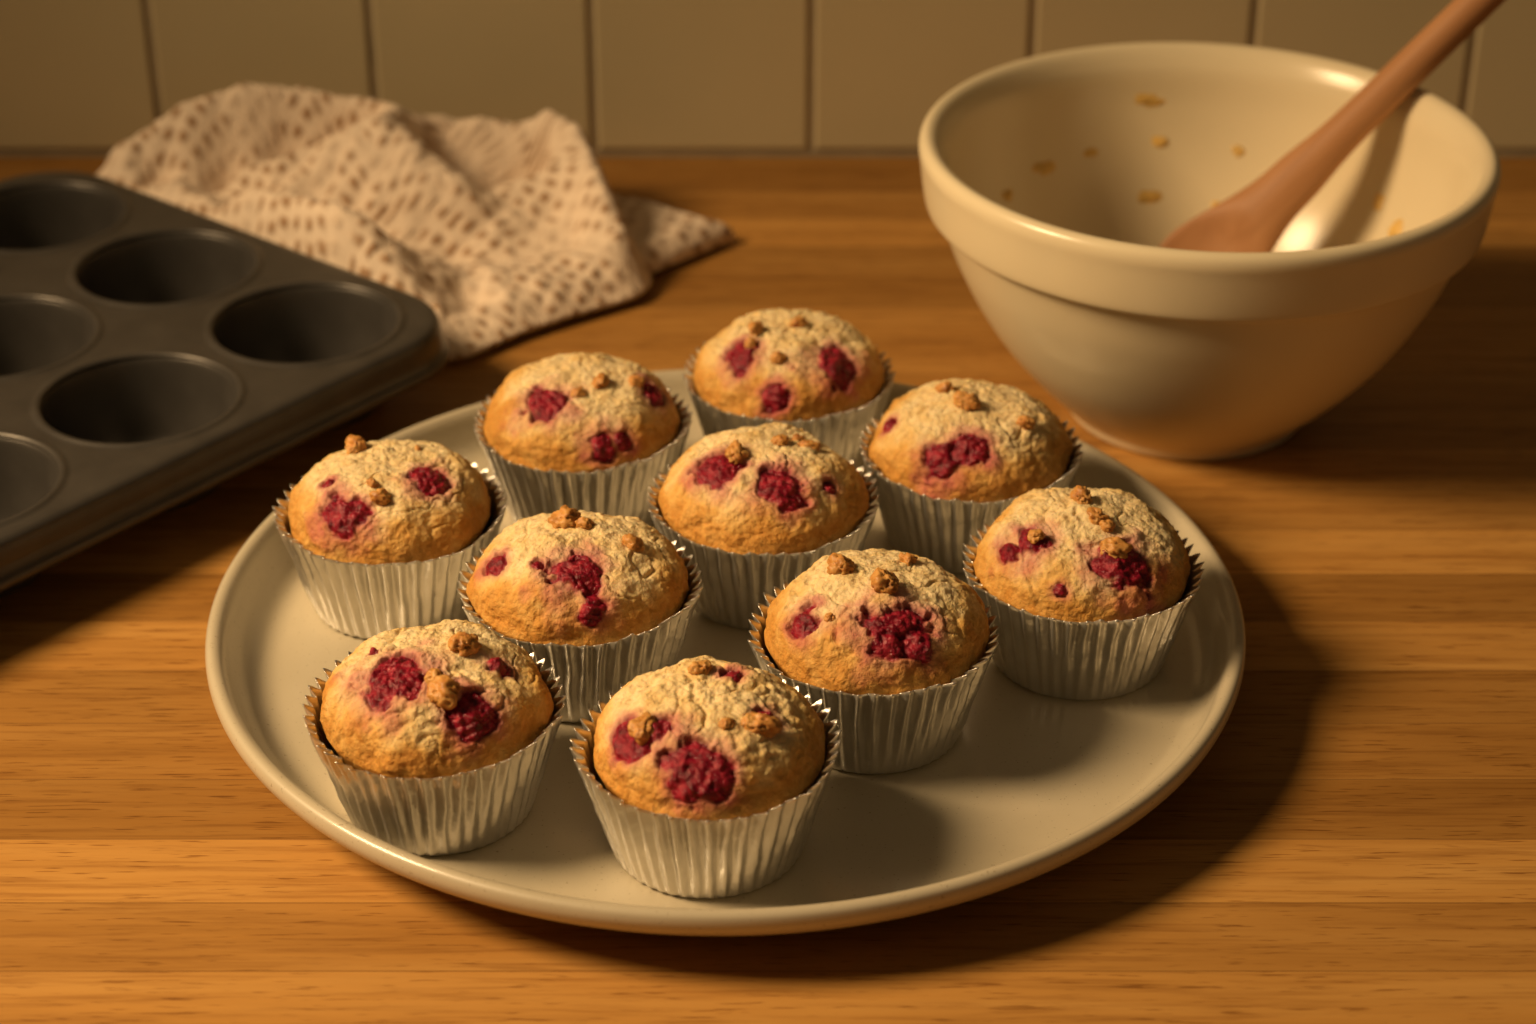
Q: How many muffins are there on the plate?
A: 10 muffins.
